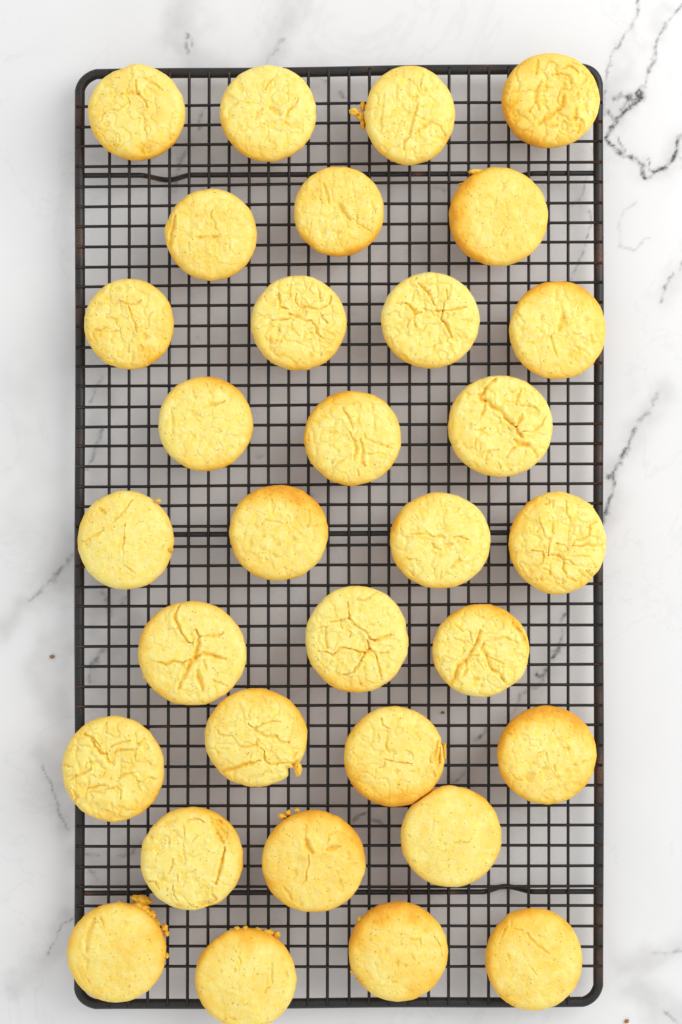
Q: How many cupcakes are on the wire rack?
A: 32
